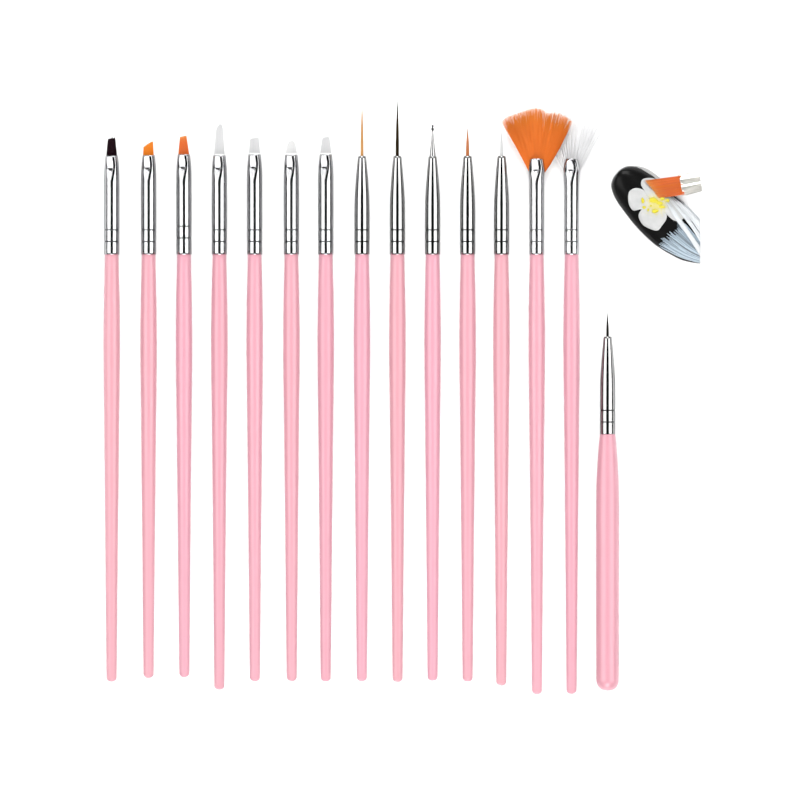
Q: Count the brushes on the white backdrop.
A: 16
